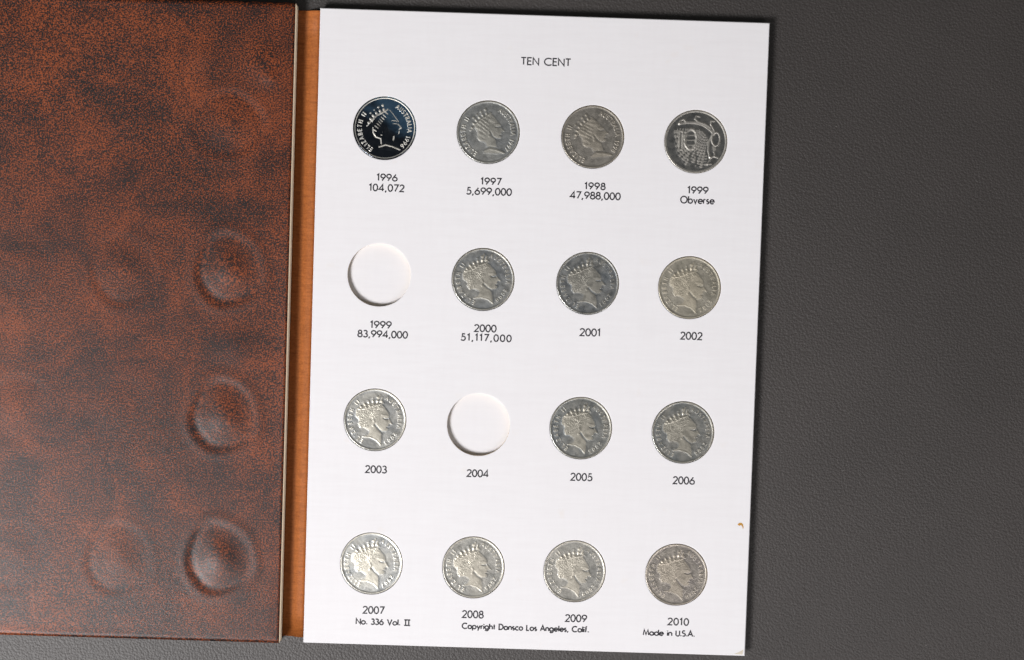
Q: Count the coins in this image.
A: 14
